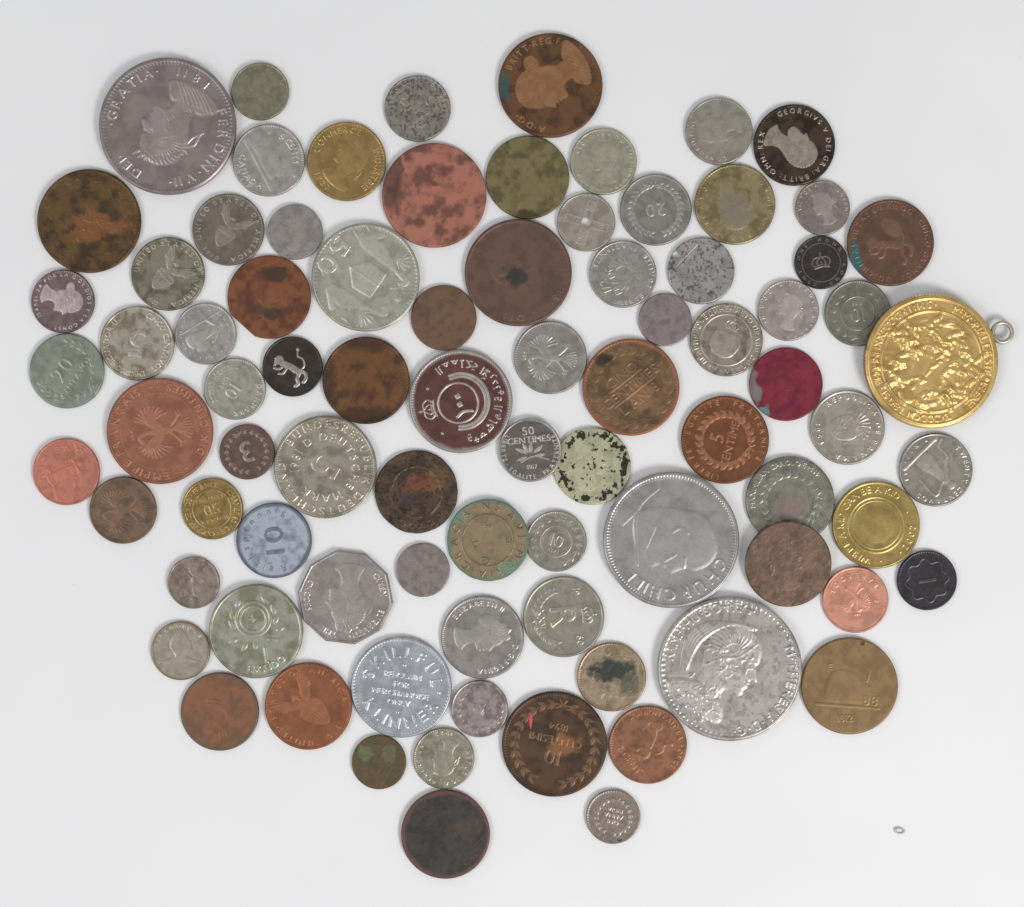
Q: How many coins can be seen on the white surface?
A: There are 84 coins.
